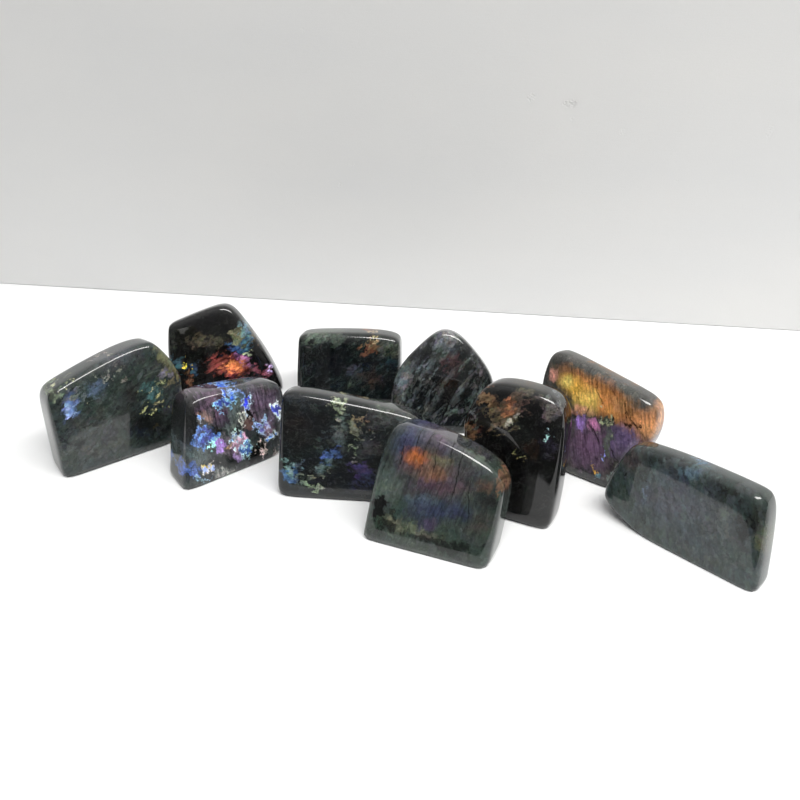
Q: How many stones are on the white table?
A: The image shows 10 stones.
